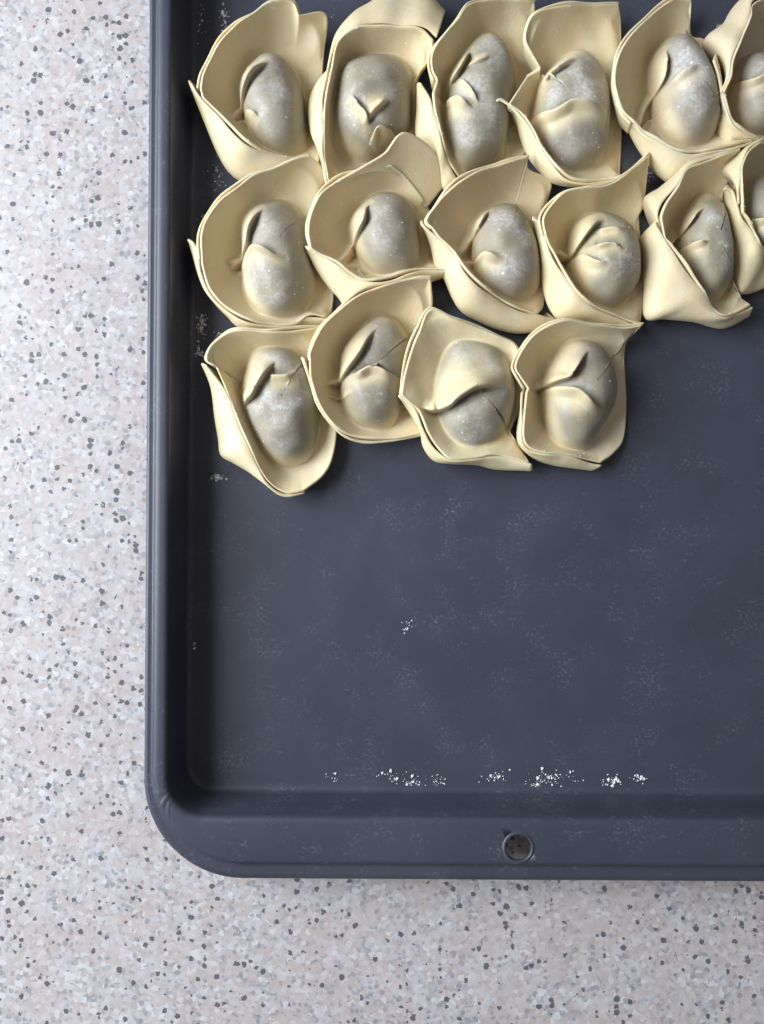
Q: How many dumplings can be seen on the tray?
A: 16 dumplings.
